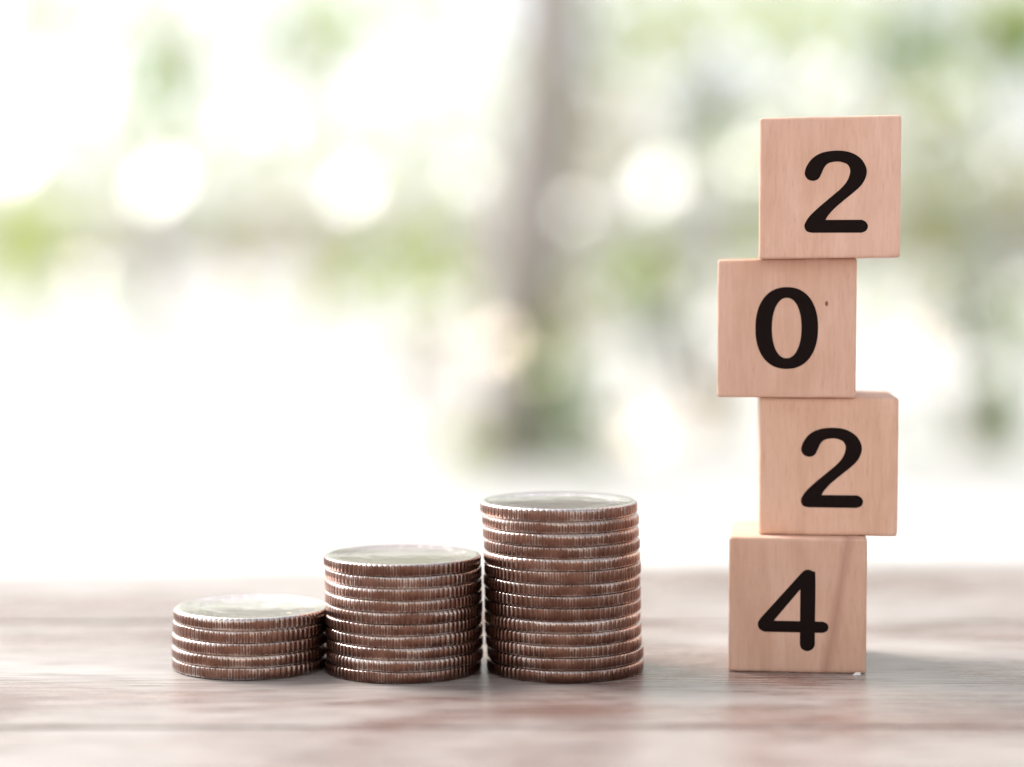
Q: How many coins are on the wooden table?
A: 29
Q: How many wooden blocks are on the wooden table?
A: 4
